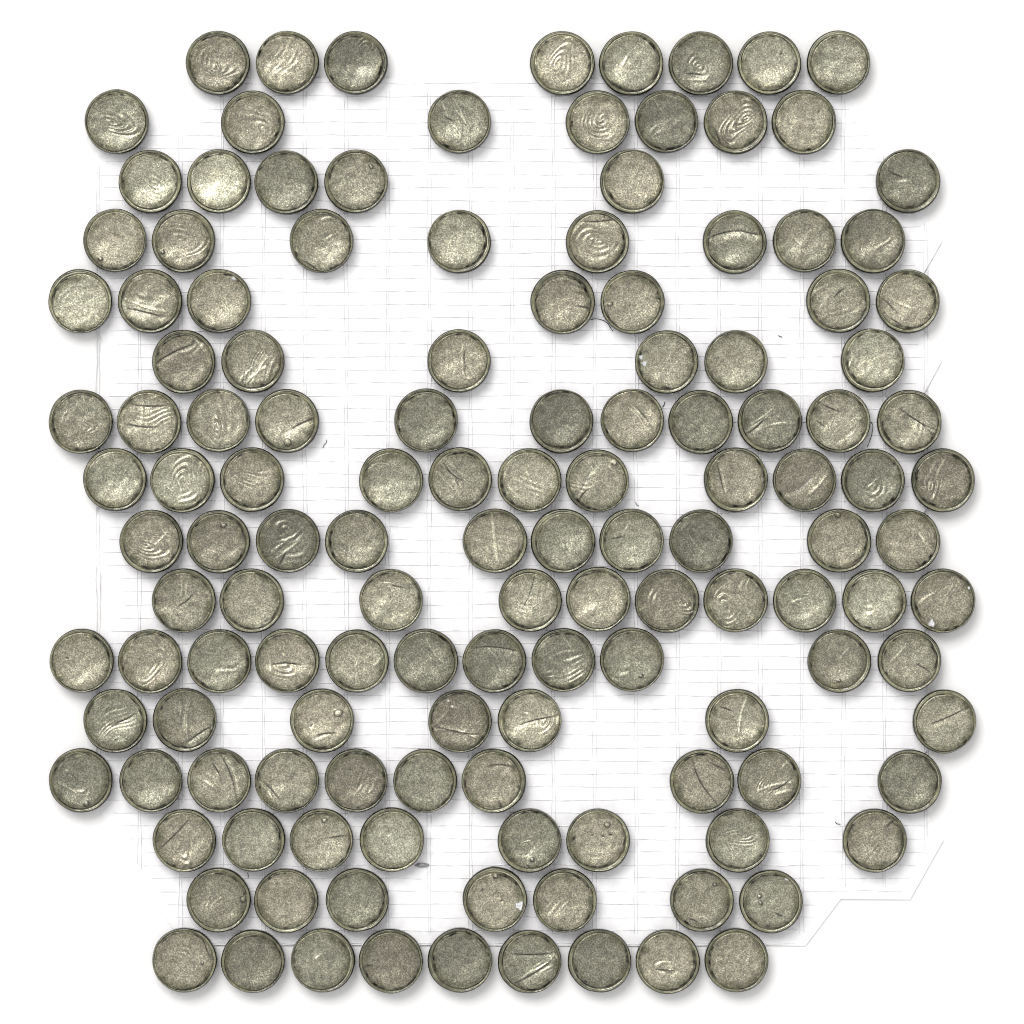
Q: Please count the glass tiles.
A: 136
